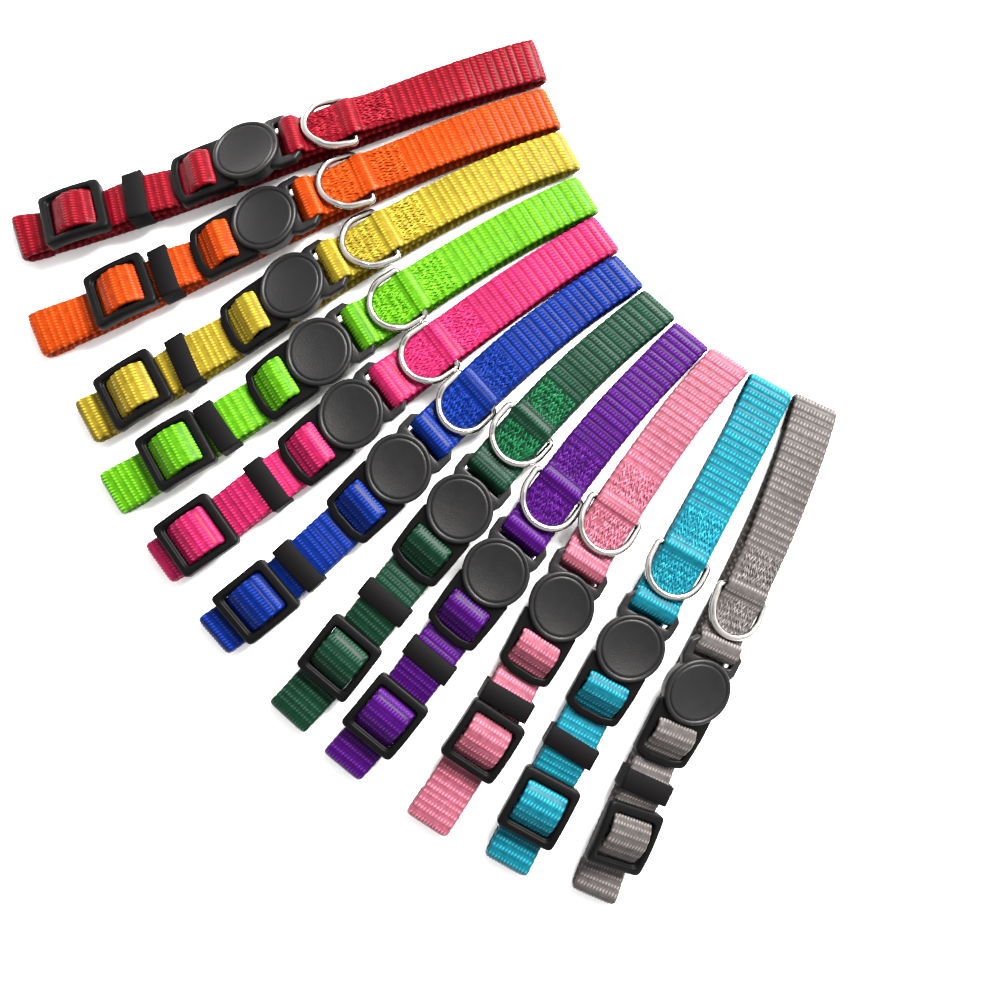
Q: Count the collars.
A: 11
